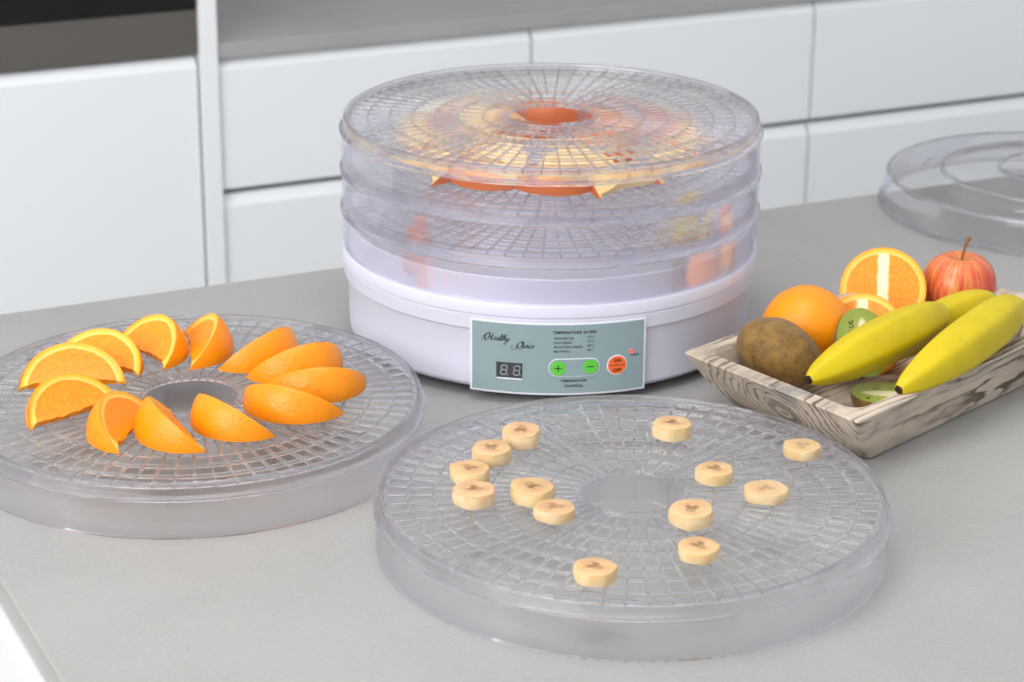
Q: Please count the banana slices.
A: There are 13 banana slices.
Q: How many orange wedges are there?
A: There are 12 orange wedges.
